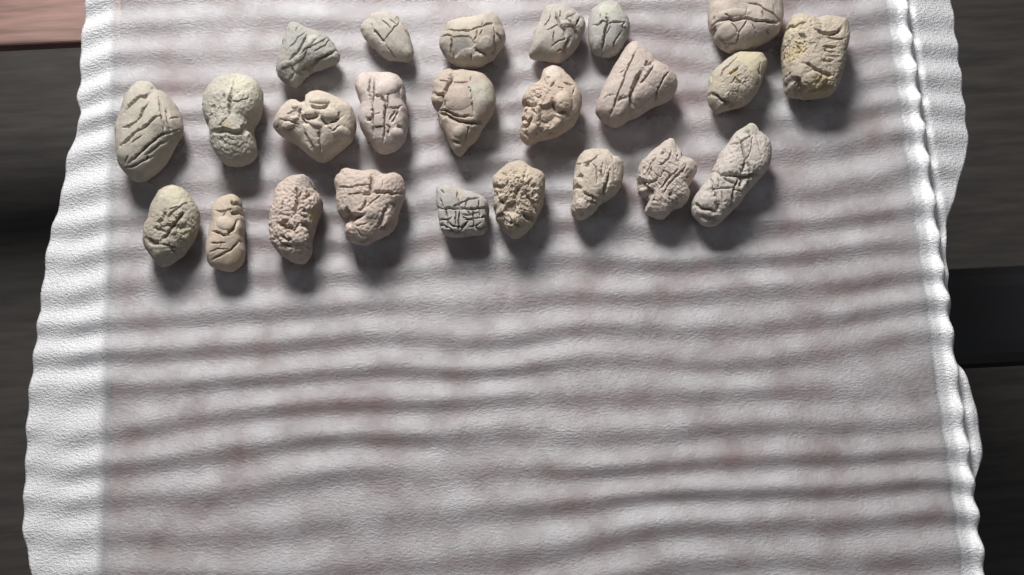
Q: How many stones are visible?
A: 24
